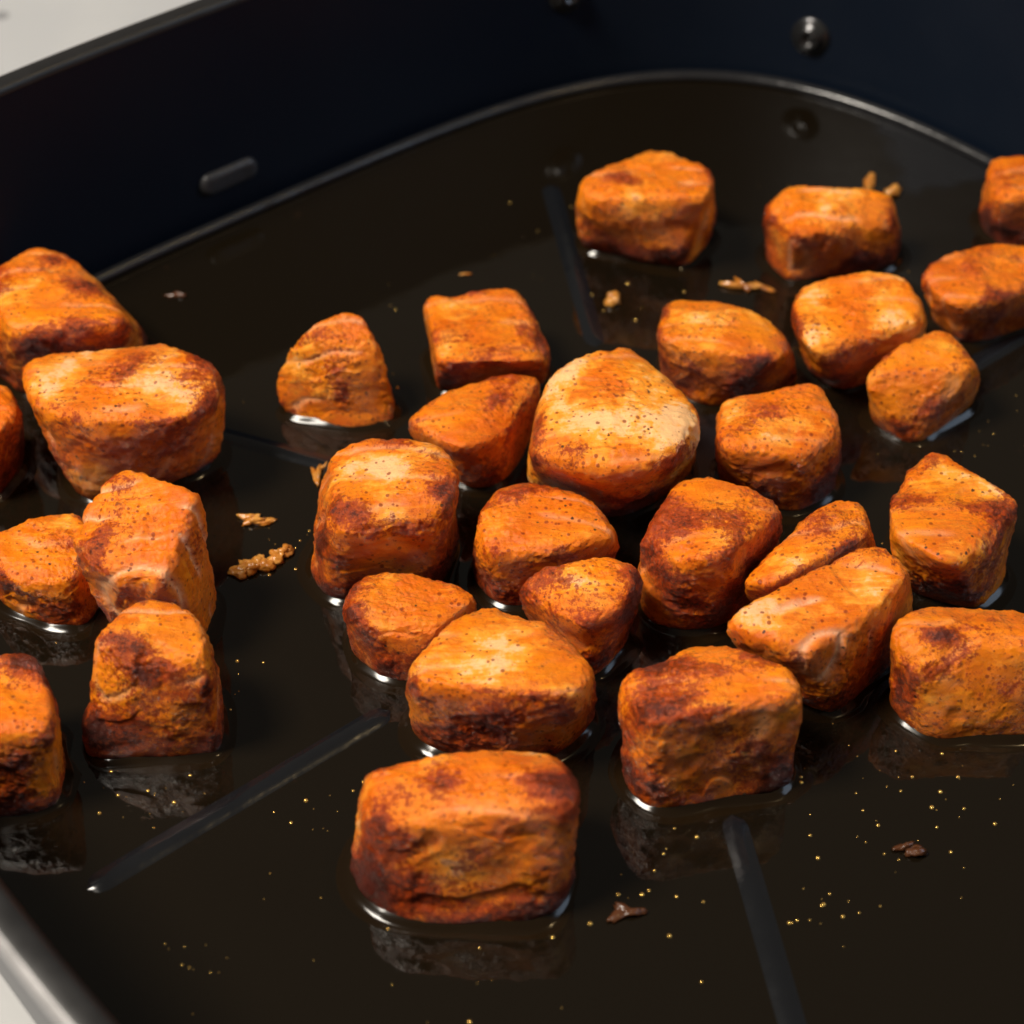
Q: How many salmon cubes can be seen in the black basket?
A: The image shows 31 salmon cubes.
